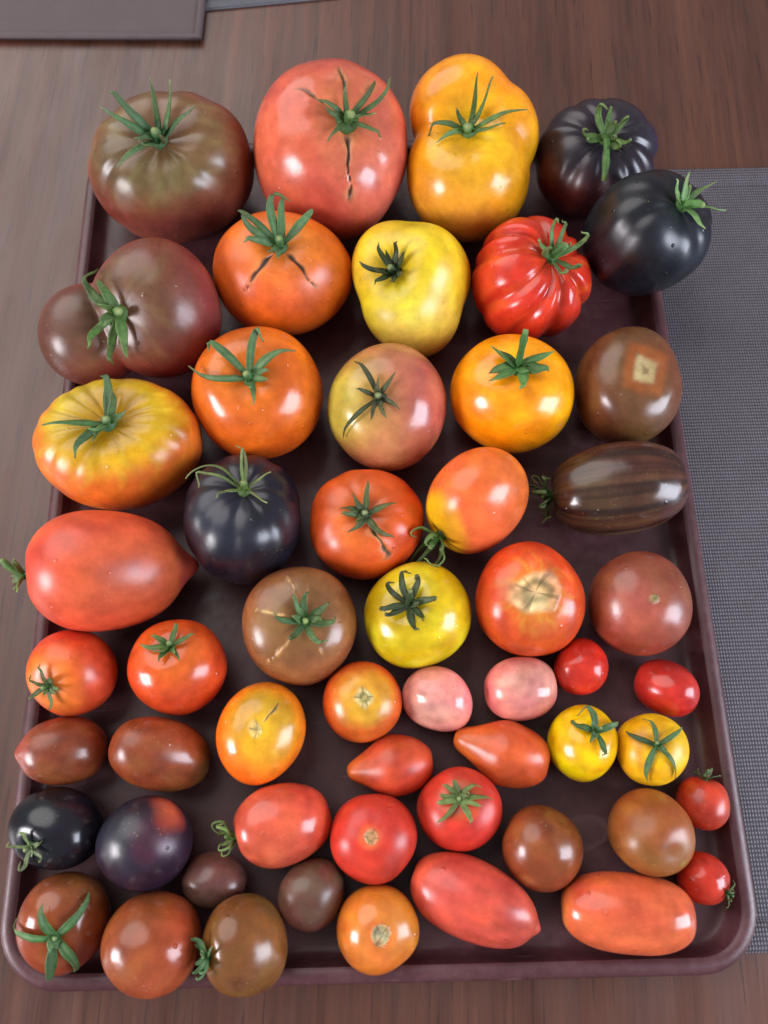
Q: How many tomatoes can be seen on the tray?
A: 54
